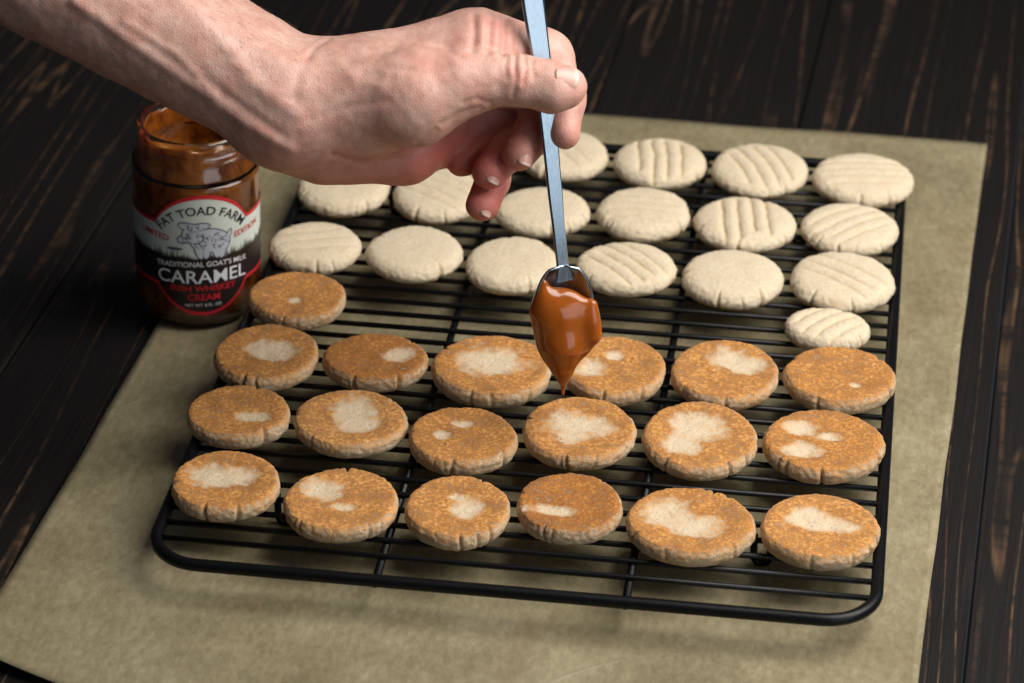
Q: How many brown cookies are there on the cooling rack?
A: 19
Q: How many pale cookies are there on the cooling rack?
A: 17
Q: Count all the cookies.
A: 36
